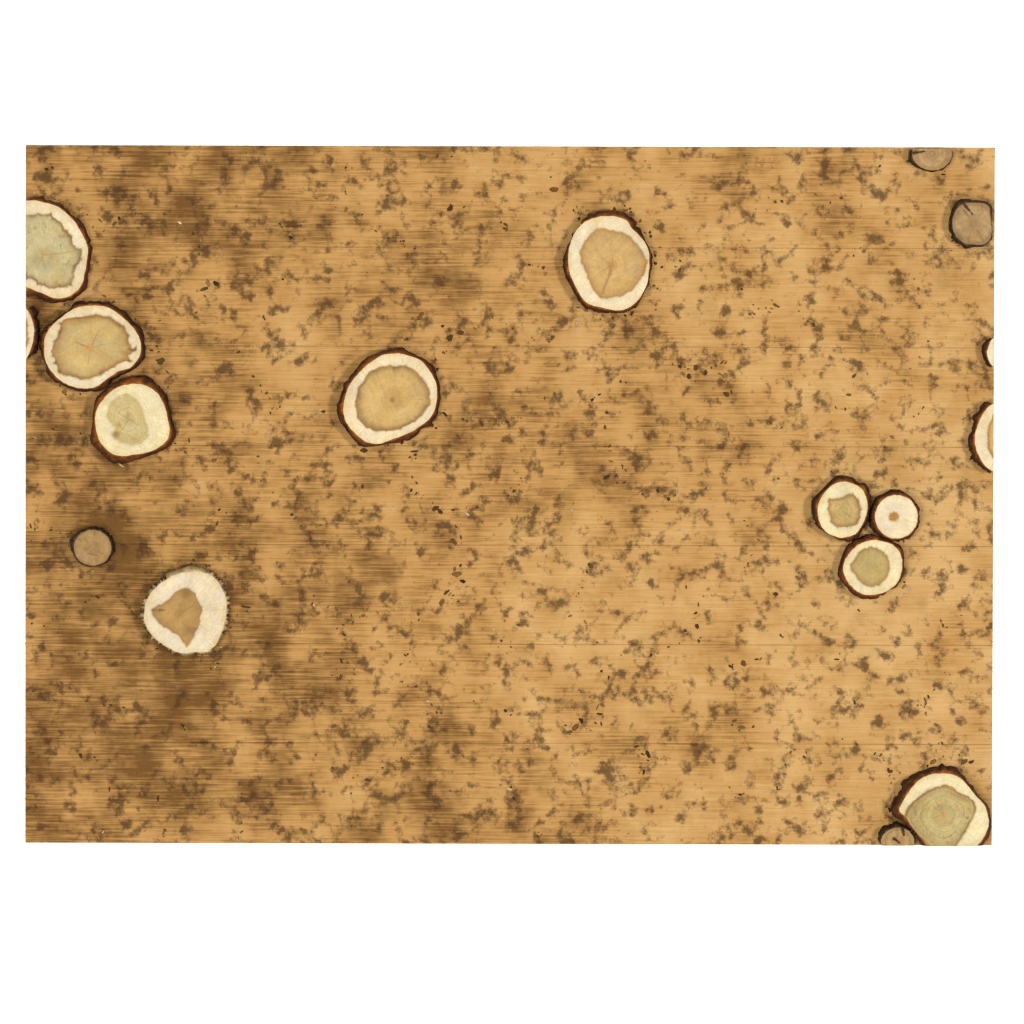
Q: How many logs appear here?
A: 17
